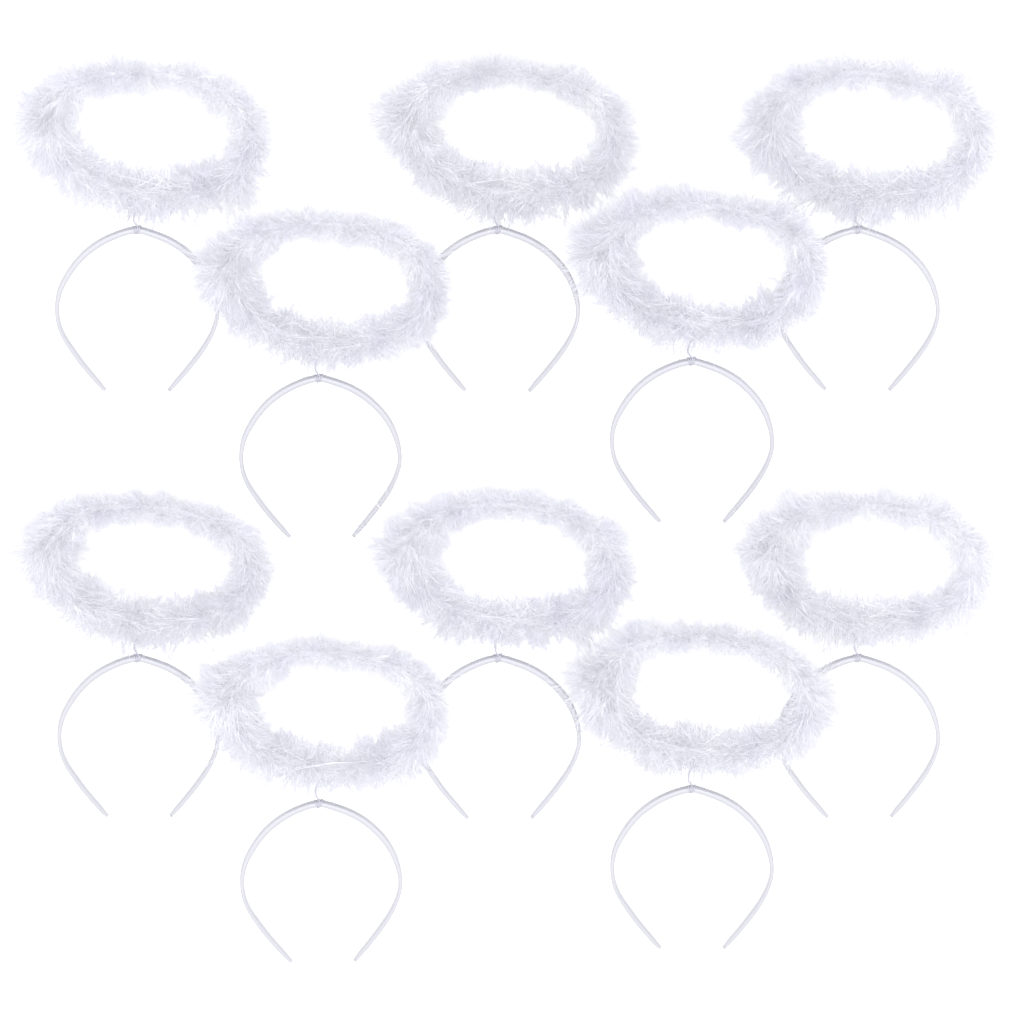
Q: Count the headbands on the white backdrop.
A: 10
